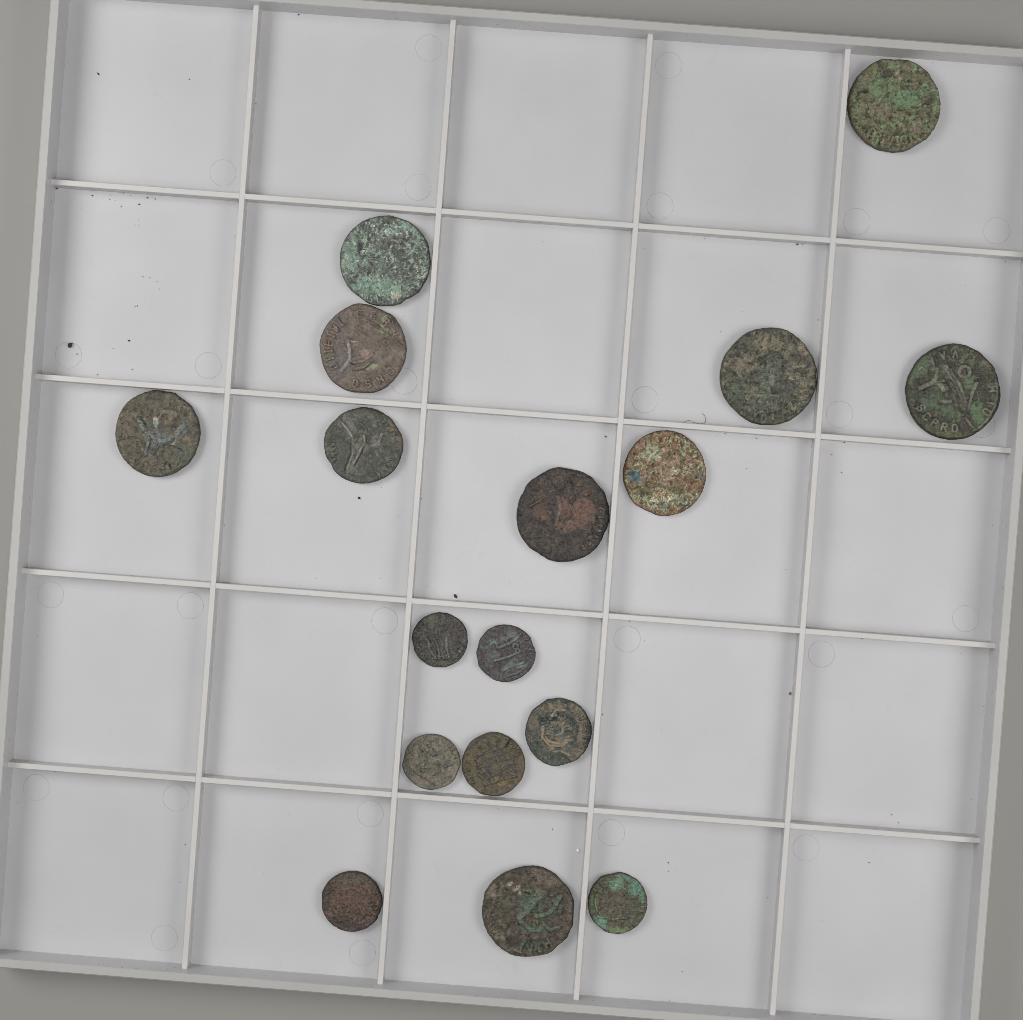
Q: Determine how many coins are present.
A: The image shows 17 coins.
